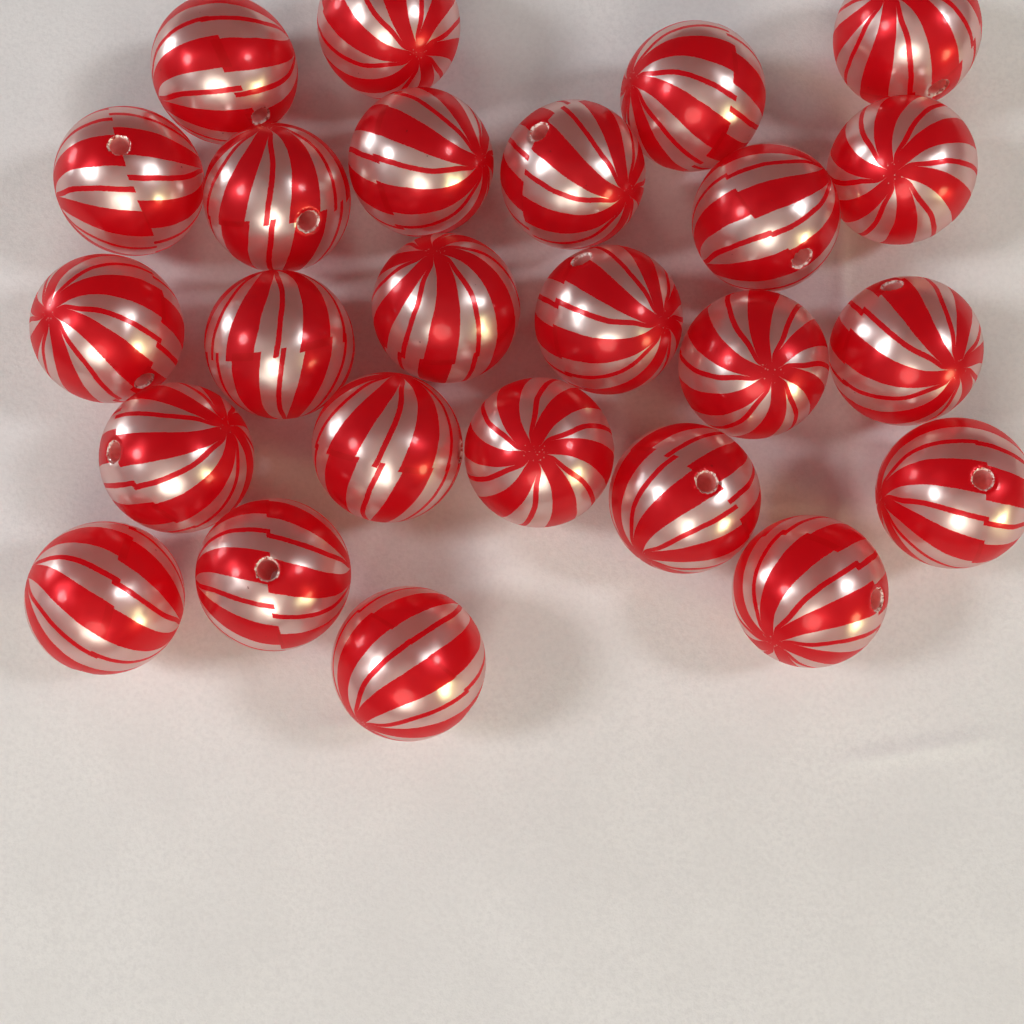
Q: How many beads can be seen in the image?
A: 25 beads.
